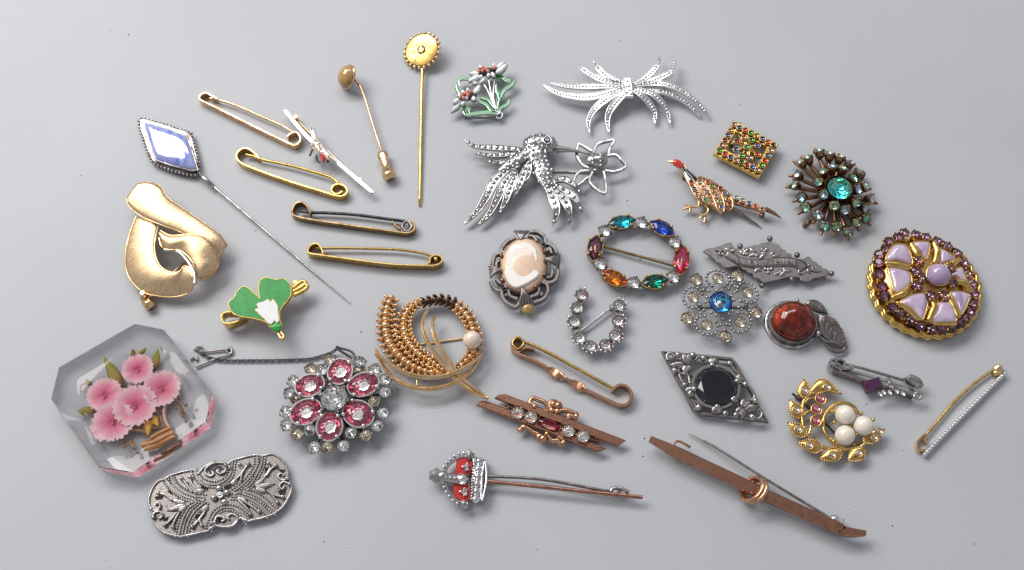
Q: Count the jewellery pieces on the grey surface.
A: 35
